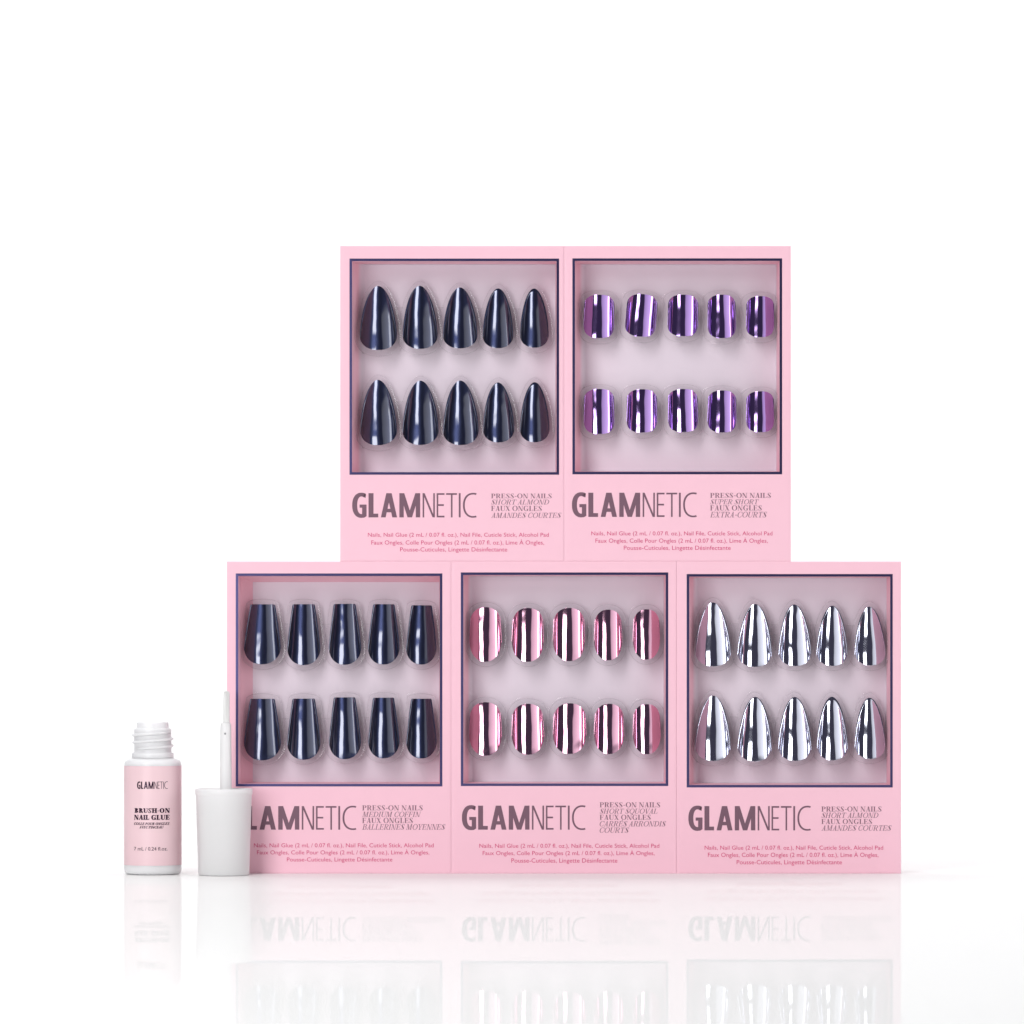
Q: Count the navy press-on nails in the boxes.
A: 20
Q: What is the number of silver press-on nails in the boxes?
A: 10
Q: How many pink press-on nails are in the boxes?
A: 10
